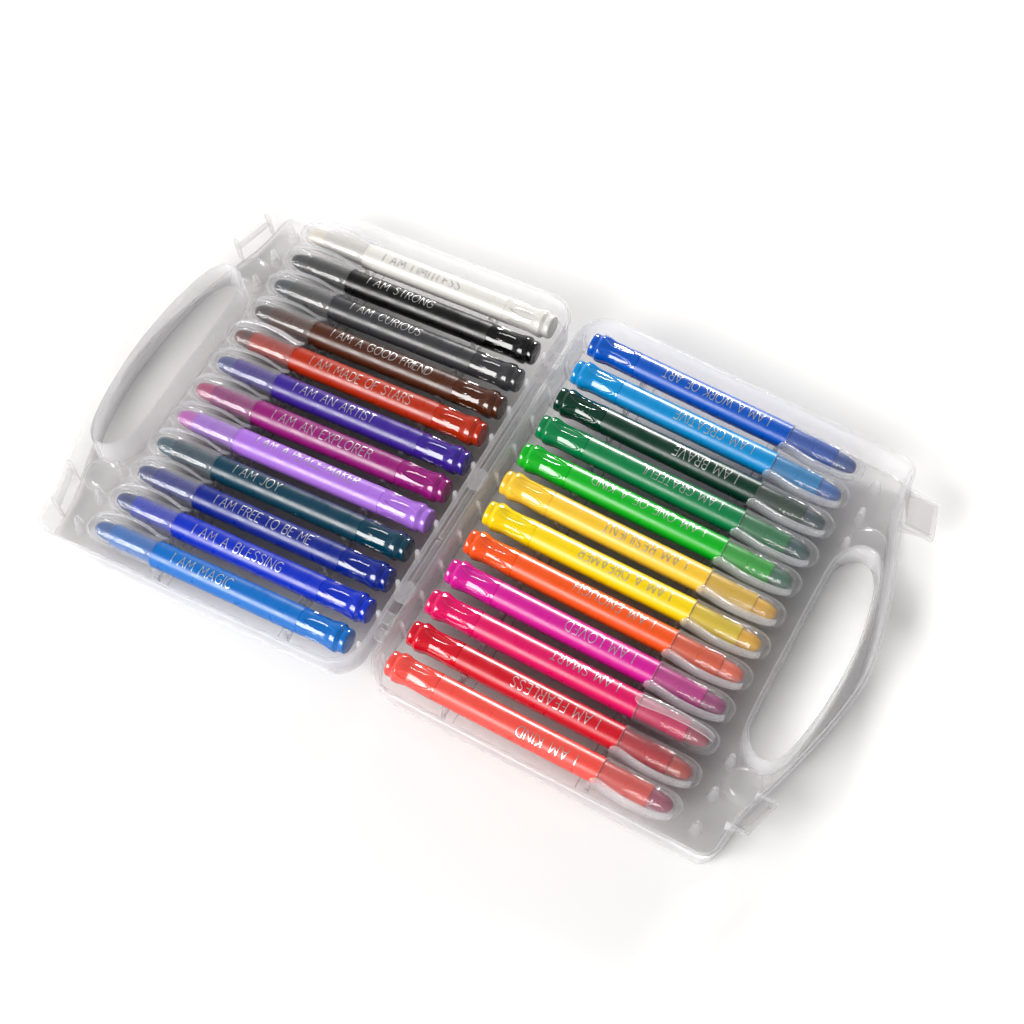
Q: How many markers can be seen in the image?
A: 24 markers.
